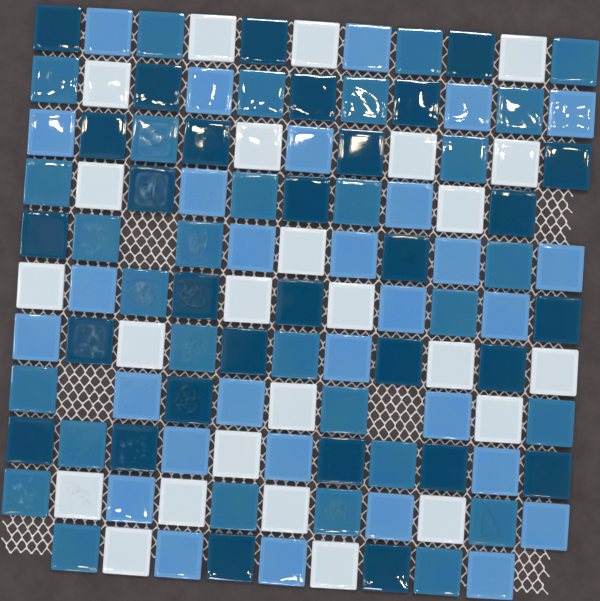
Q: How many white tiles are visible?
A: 25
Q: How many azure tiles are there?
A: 30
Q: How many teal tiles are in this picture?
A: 30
